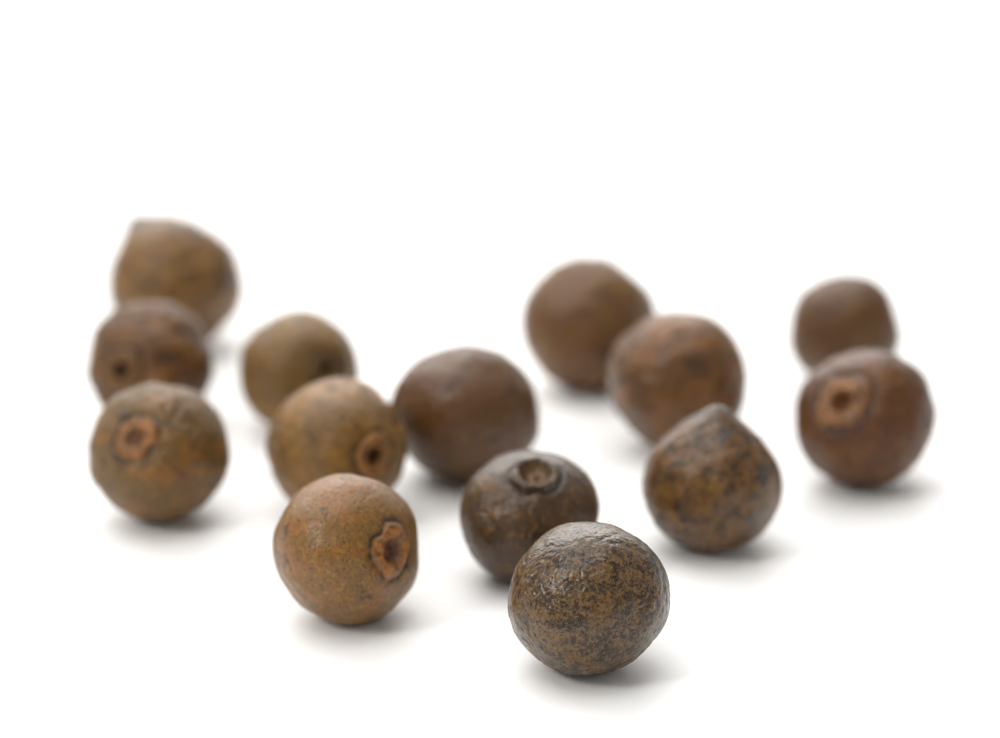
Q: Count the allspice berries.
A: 14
